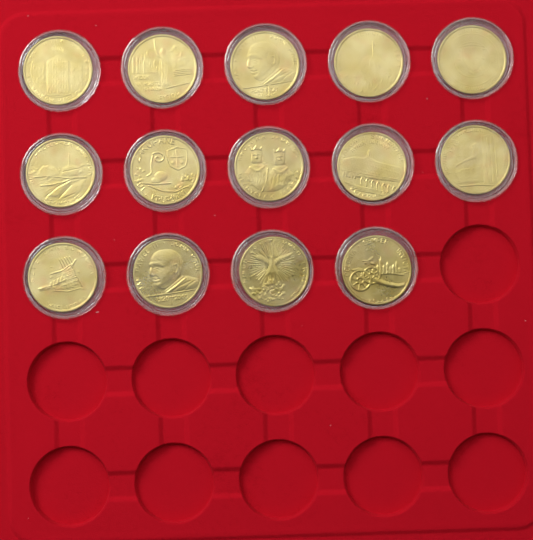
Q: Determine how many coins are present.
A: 14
